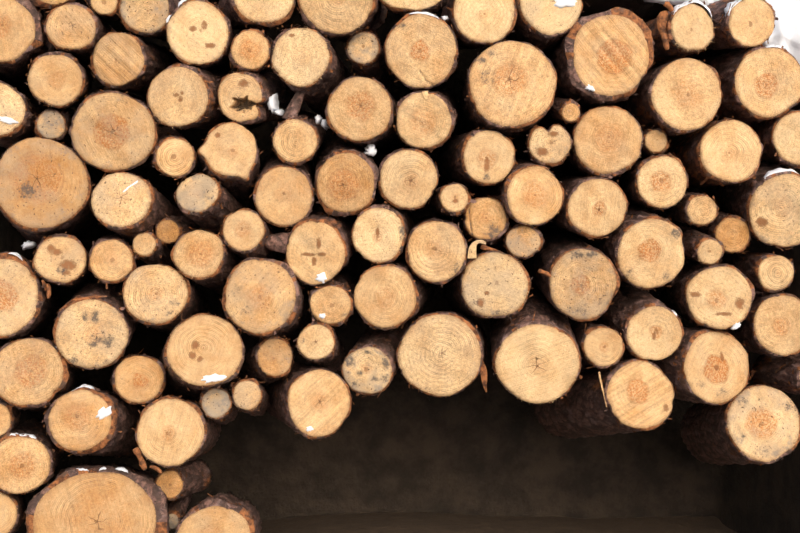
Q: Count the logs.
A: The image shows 103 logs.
